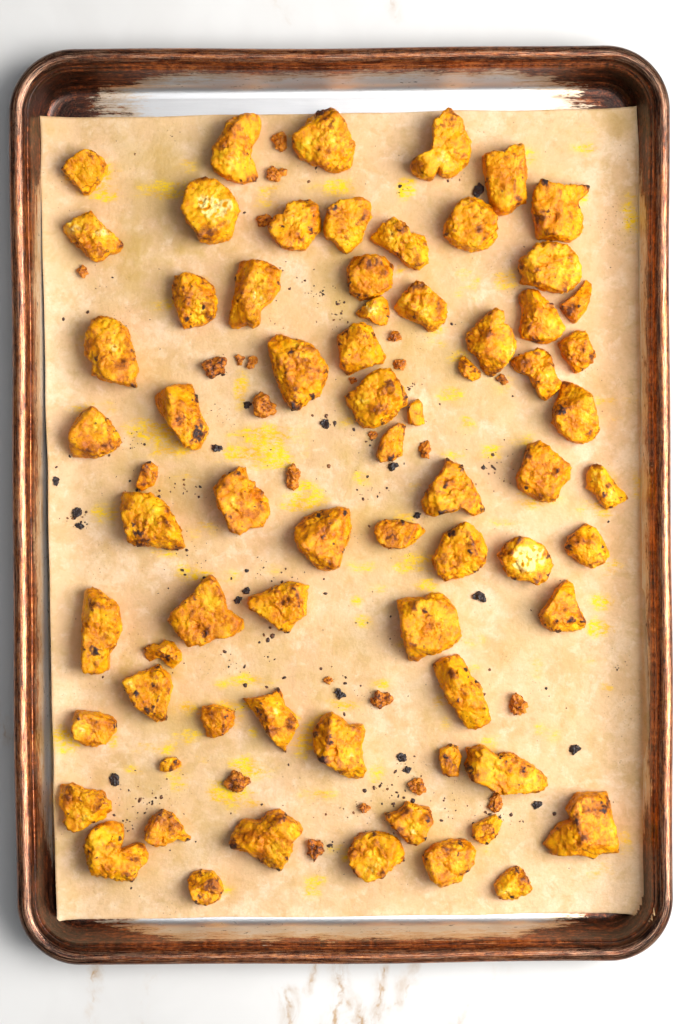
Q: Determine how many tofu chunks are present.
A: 70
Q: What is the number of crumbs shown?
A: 23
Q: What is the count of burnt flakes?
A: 18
